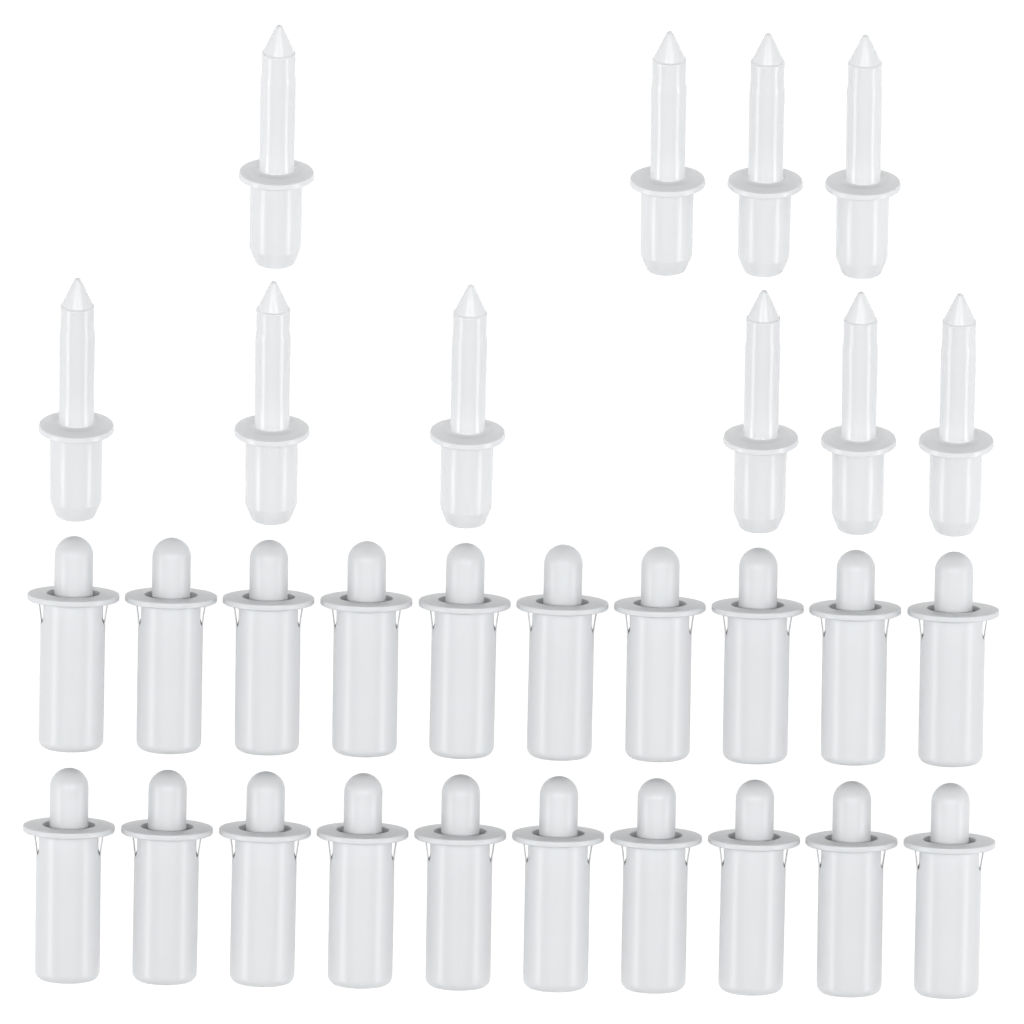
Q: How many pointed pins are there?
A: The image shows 10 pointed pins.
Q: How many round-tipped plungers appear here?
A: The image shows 20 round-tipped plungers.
